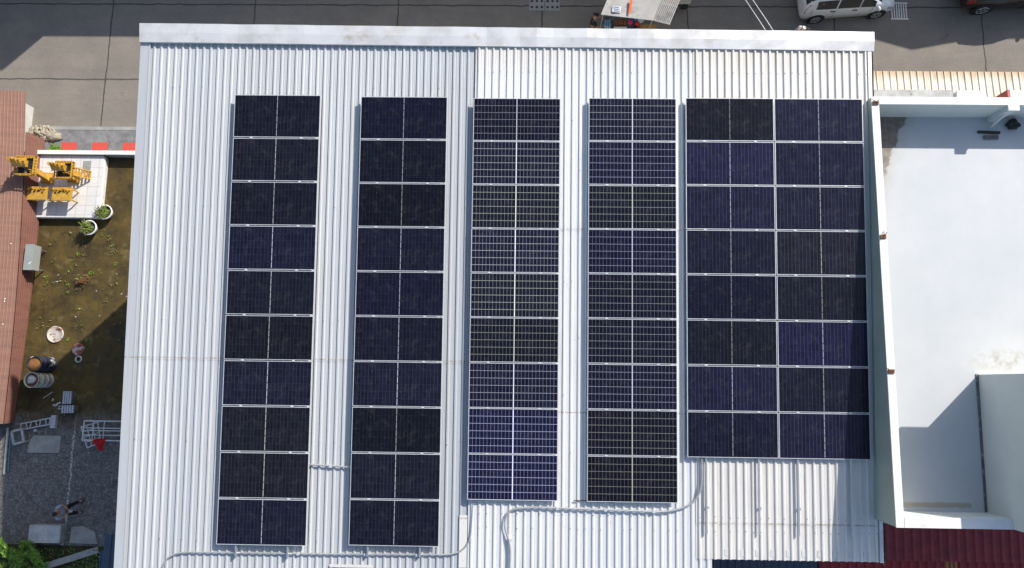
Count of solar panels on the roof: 54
